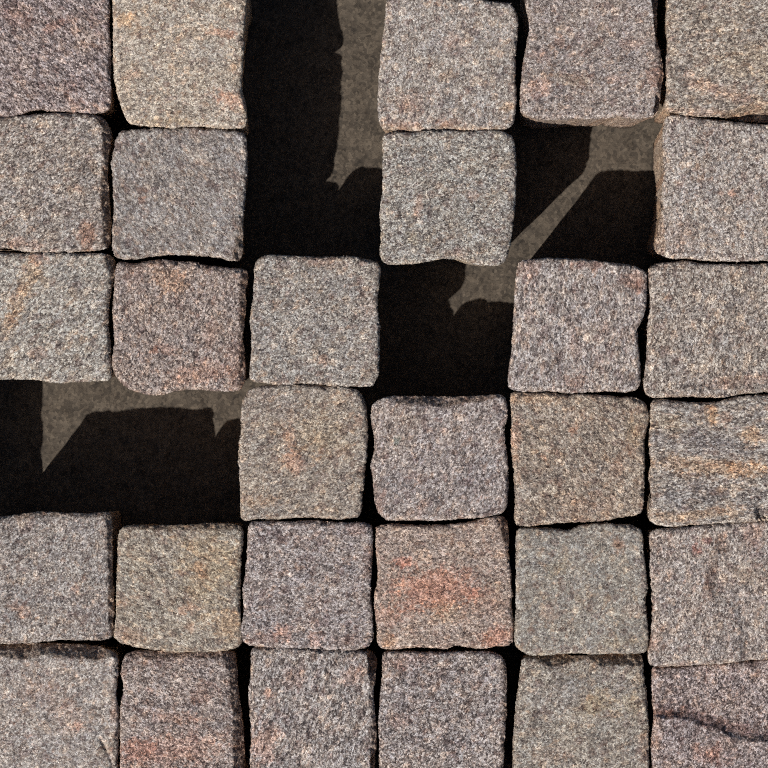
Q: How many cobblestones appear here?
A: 30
